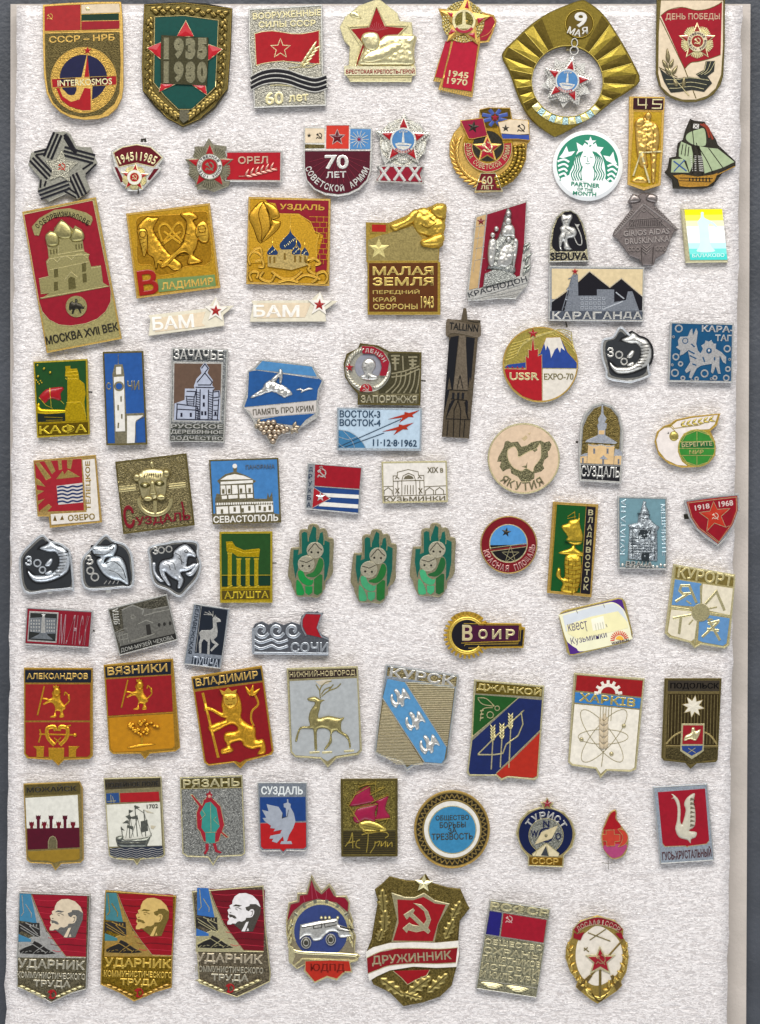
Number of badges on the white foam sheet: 87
